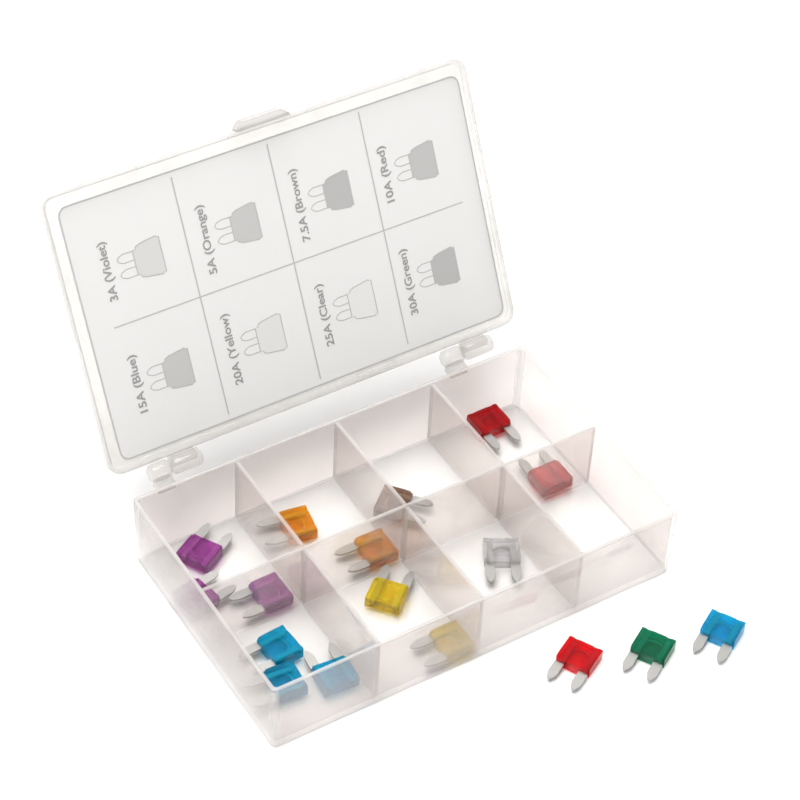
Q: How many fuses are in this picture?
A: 17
